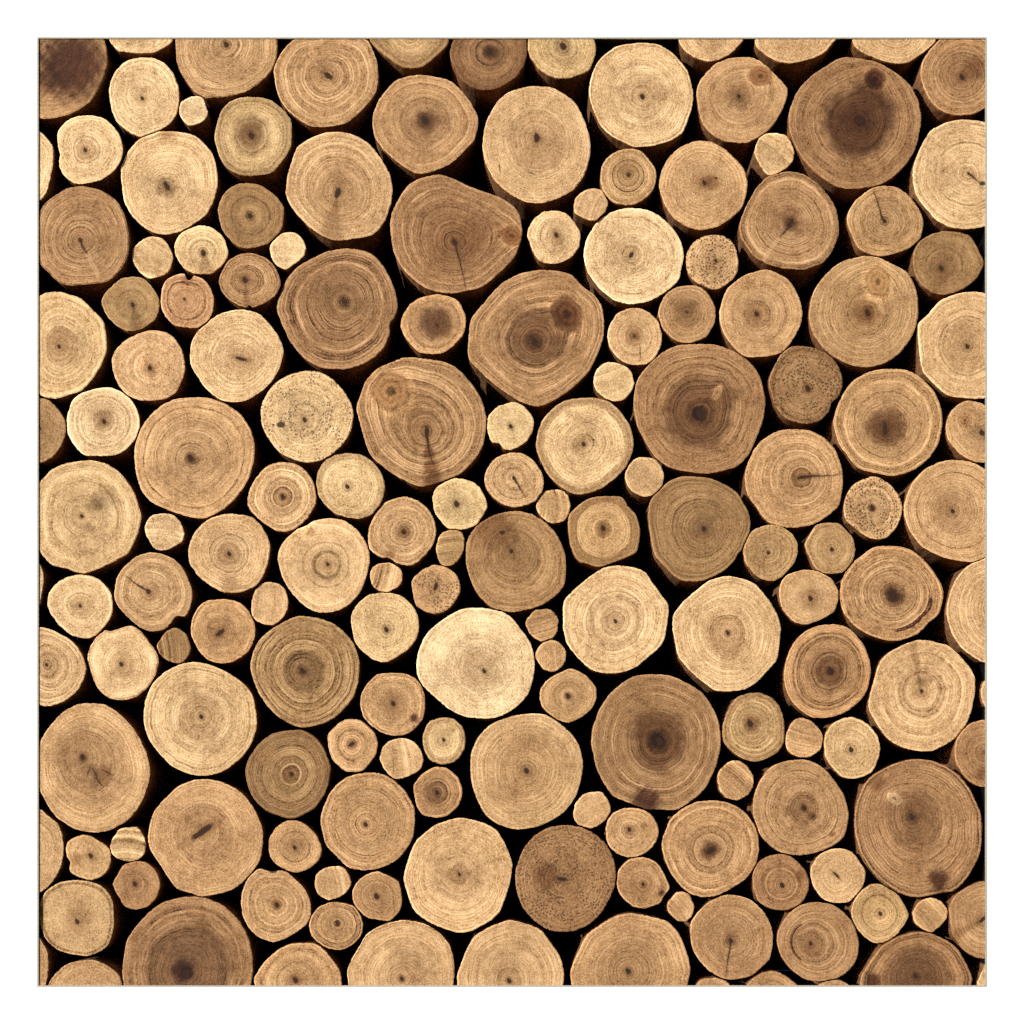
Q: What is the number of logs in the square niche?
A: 165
